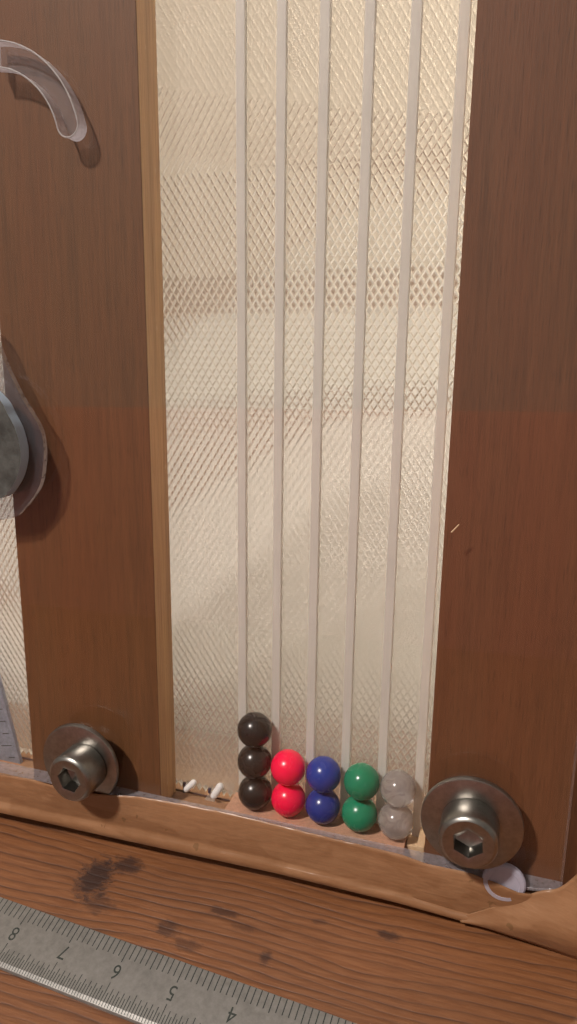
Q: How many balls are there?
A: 11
